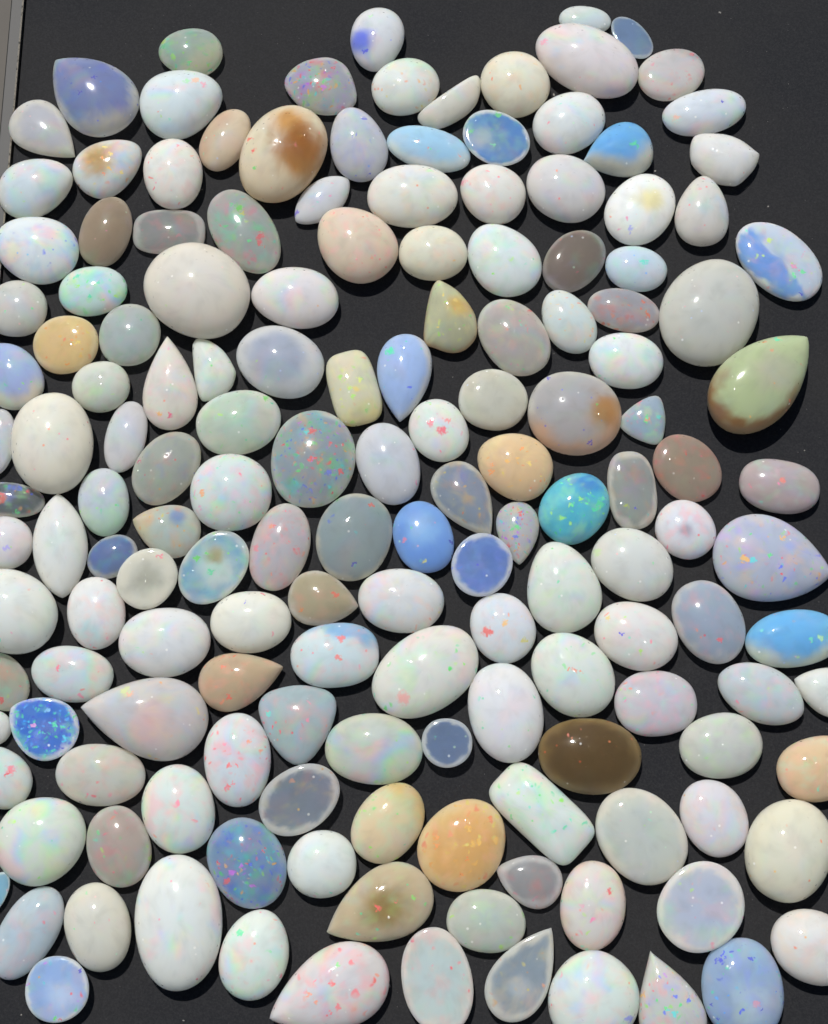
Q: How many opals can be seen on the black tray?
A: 158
